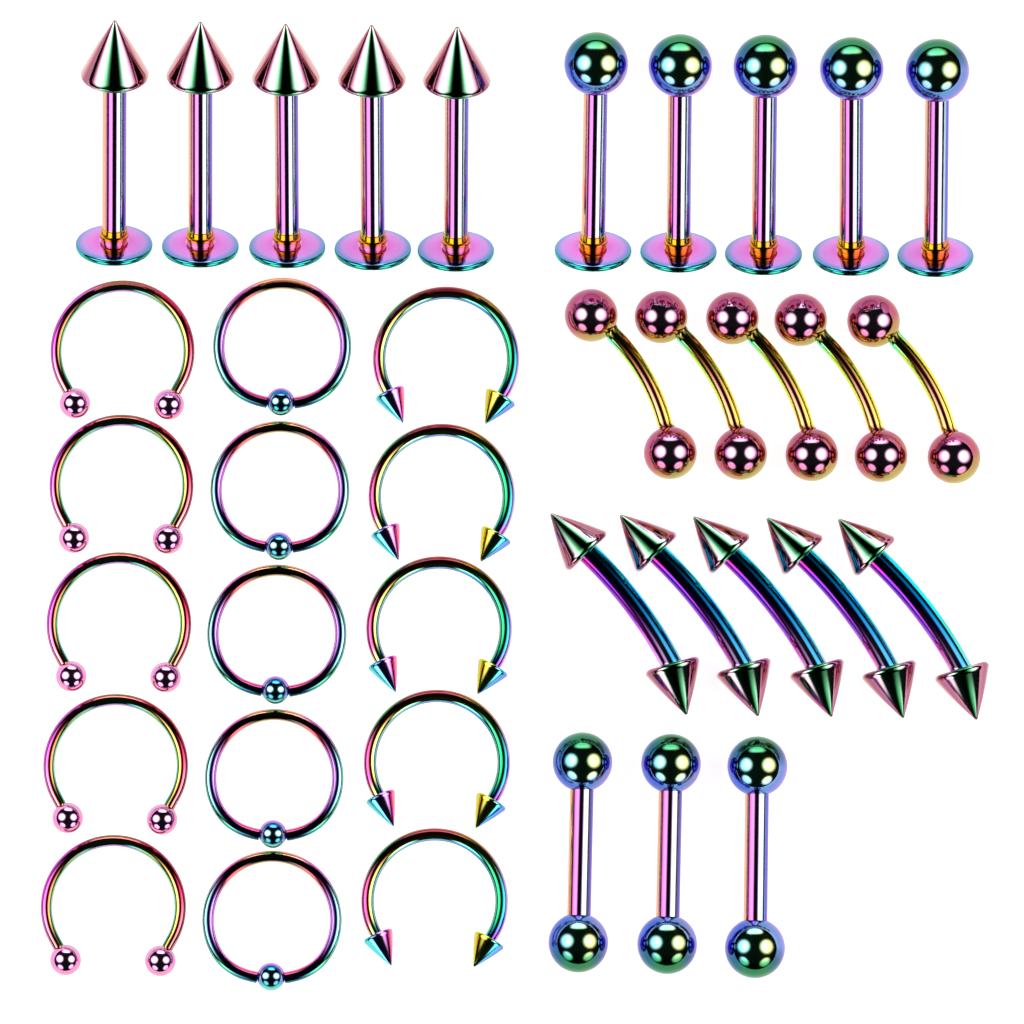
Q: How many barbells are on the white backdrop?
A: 13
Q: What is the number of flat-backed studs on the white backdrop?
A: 10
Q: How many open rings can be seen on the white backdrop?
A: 10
